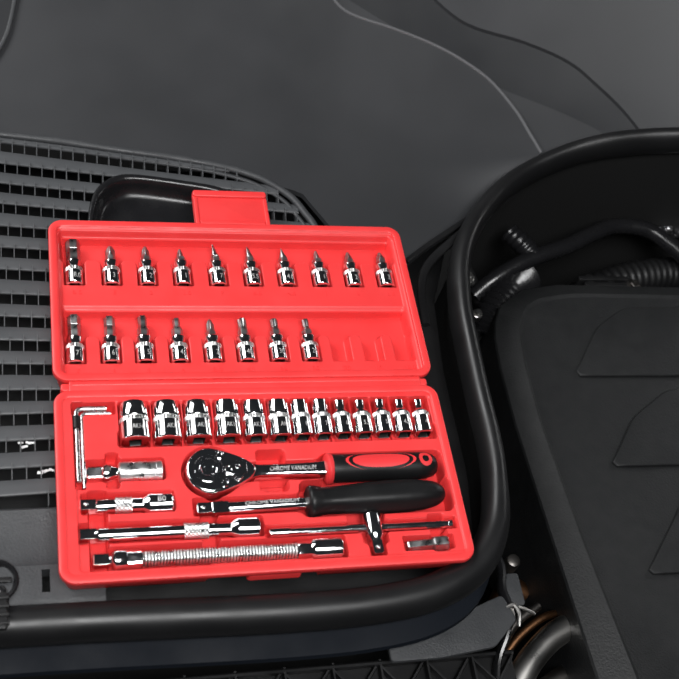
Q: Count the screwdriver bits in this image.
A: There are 18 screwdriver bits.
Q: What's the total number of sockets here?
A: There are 13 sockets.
